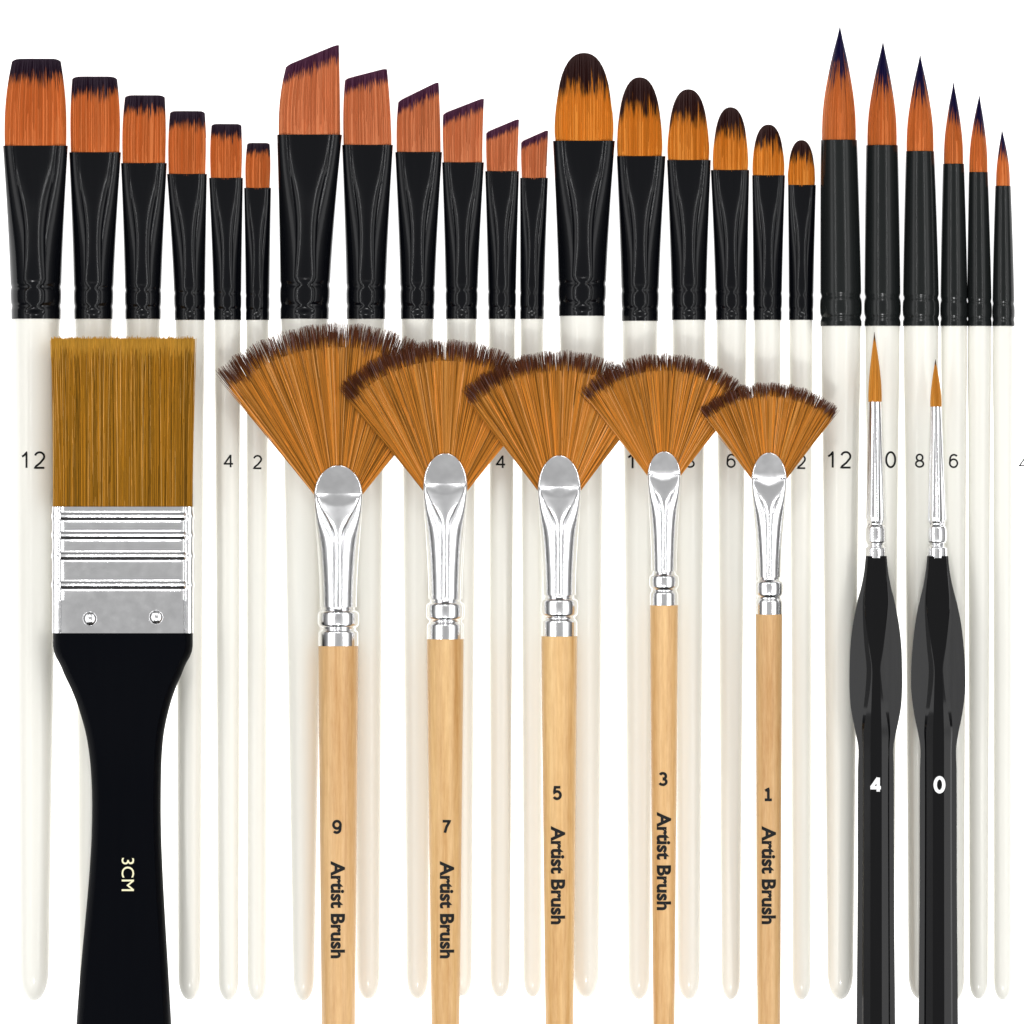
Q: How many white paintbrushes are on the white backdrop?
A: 24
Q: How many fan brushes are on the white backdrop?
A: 5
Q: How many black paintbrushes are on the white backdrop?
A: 3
